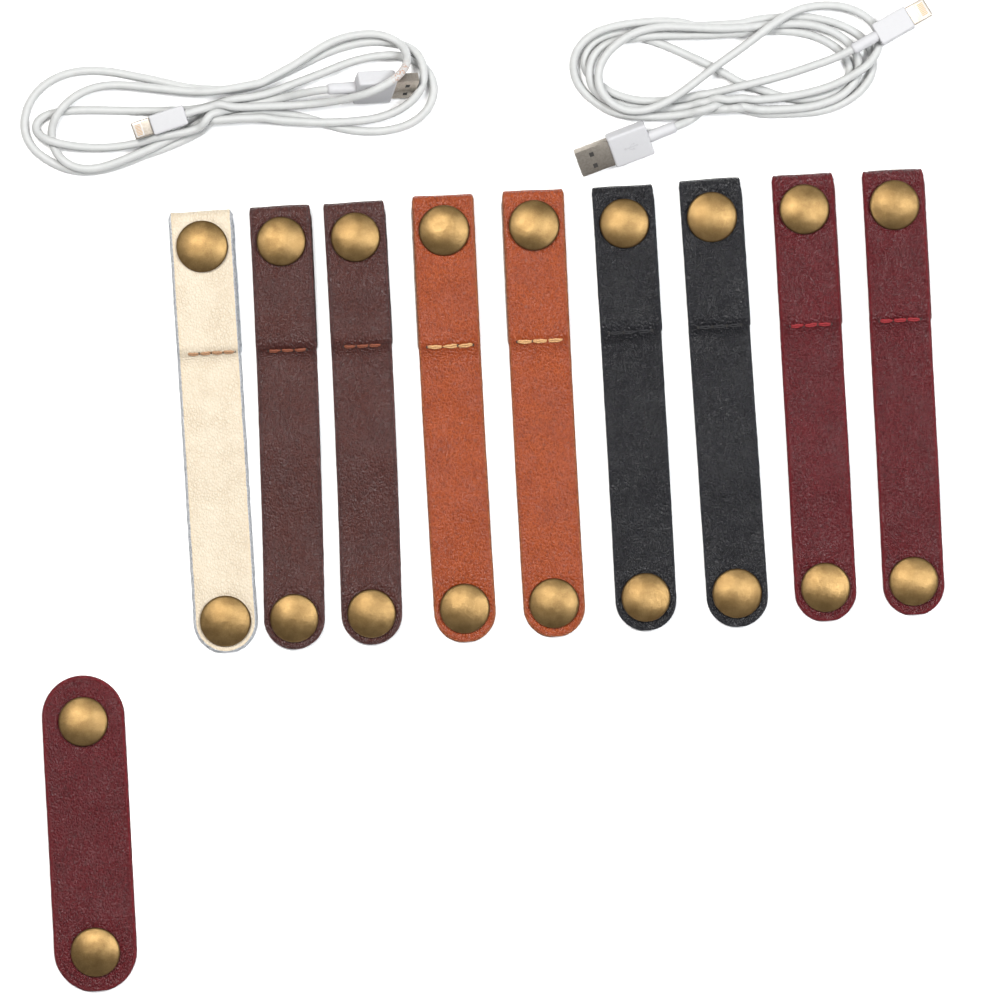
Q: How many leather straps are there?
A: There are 10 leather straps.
